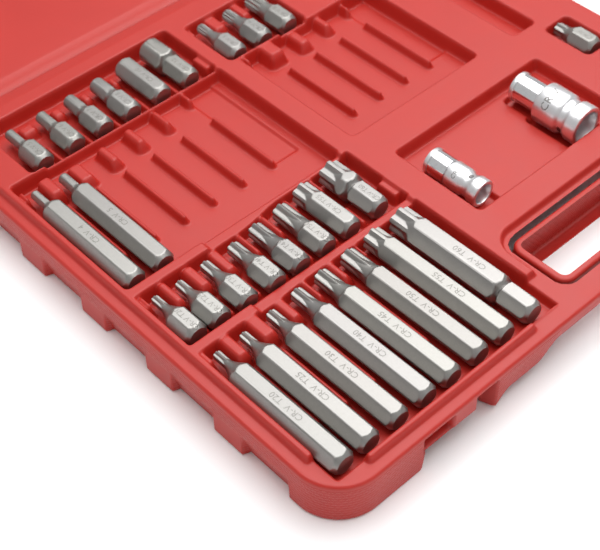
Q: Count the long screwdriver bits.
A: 10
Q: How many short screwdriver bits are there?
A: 18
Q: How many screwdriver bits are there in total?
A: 28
